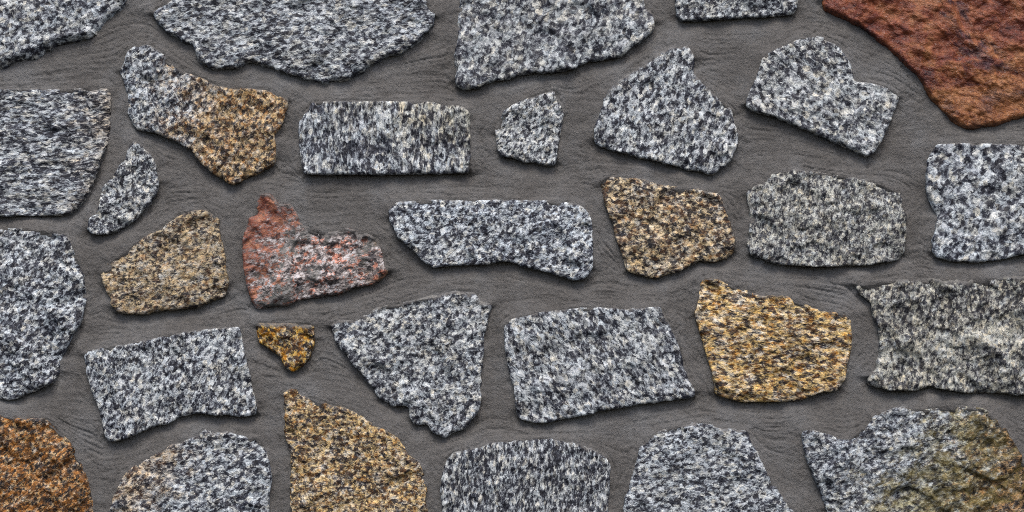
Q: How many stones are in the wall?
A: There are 31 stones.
